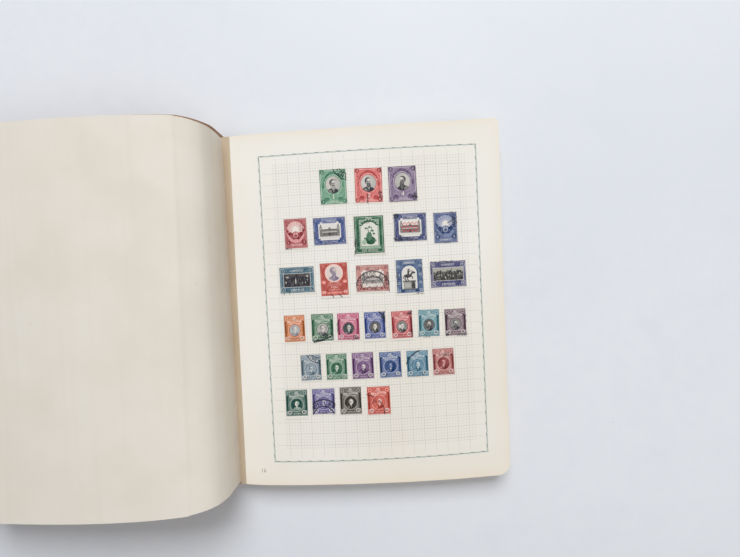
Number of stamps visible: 30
